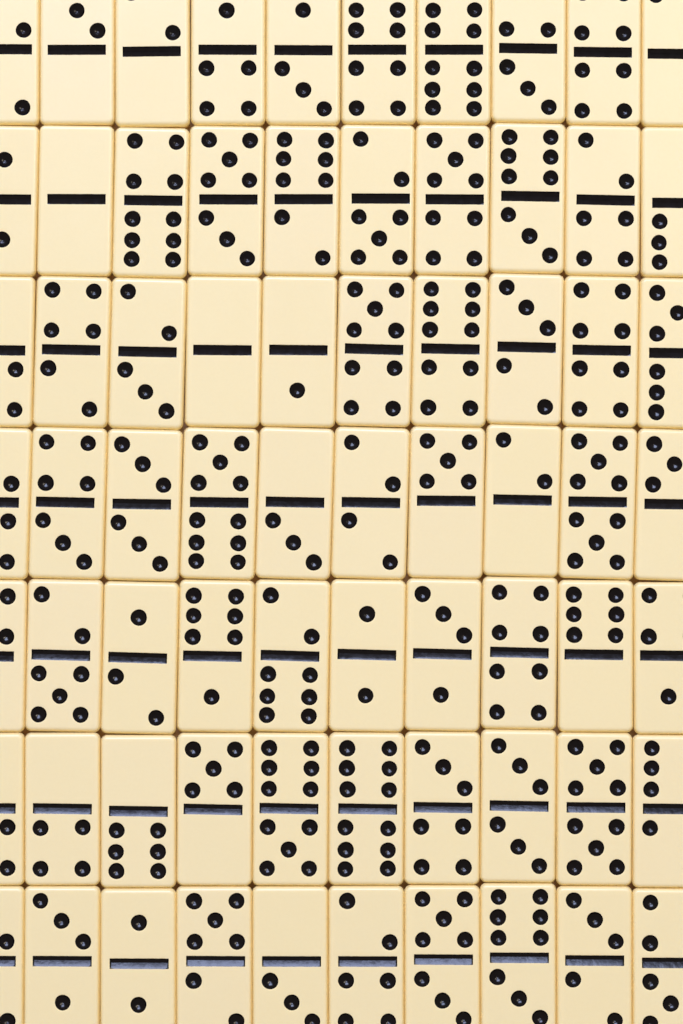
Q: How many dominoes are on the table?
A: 70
